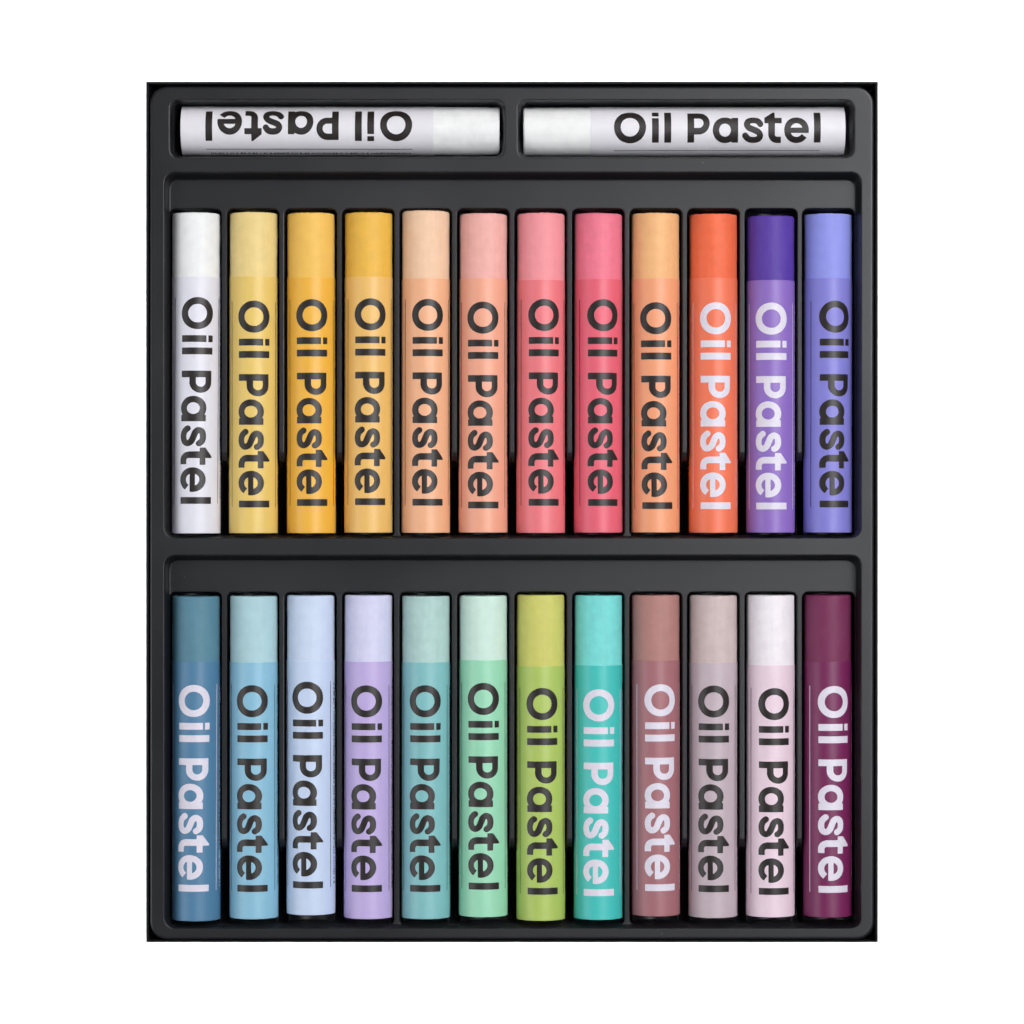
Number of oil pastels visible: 26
